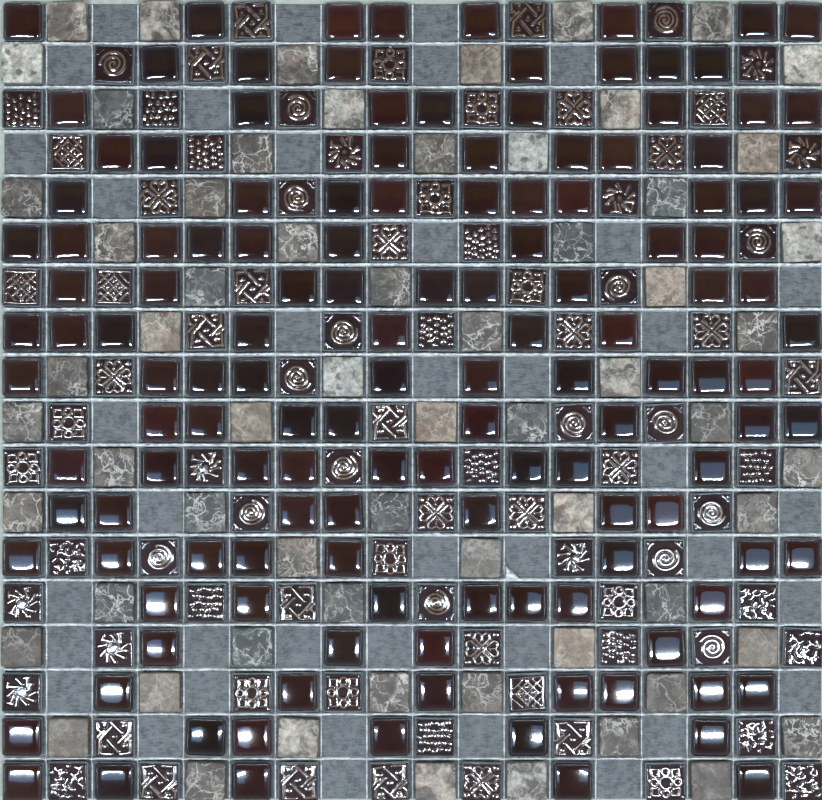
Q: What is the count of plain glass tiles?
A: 137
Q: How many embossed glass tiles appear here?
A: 83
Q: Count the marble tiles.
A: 64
